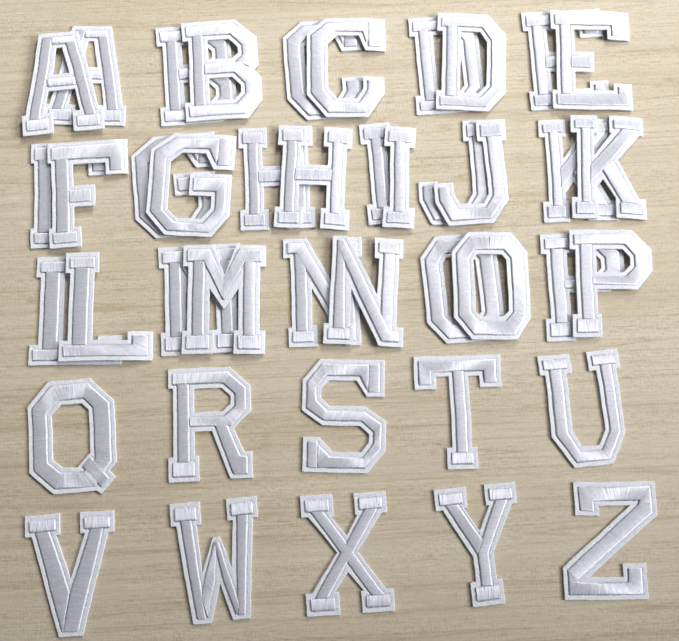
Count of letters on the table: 42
